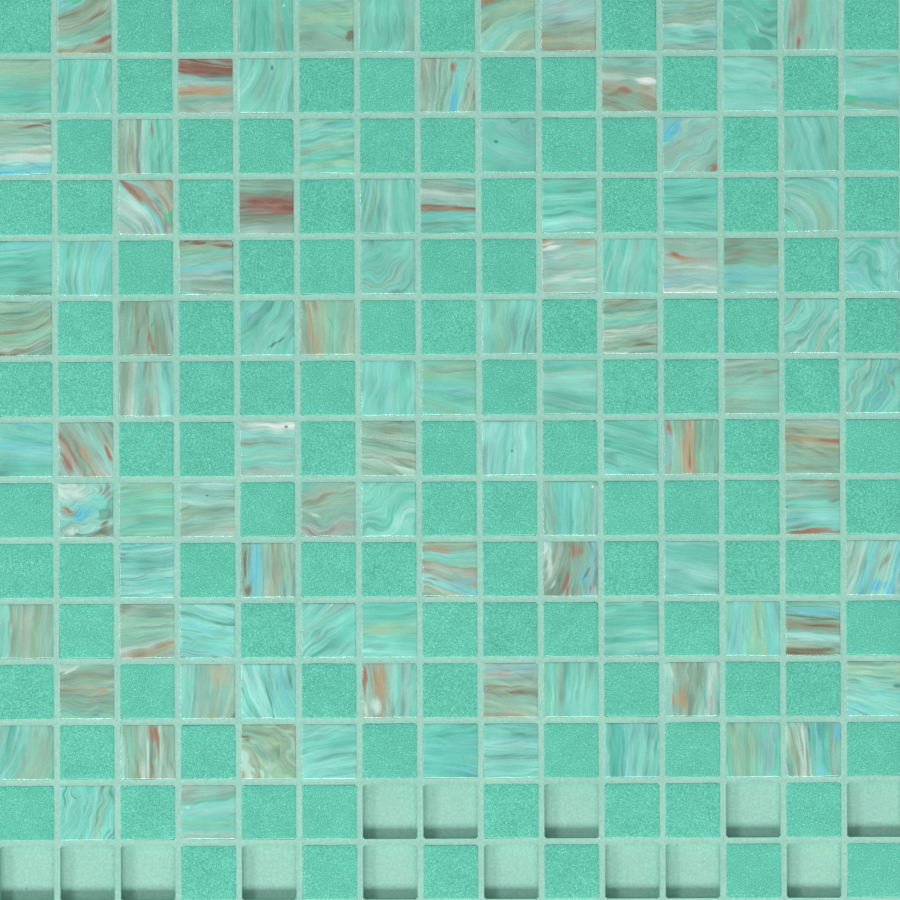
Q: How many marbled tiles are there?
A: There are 100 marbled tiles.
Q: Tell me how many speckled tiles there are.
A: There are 111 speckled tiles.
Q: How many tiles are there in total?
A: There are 211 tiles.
